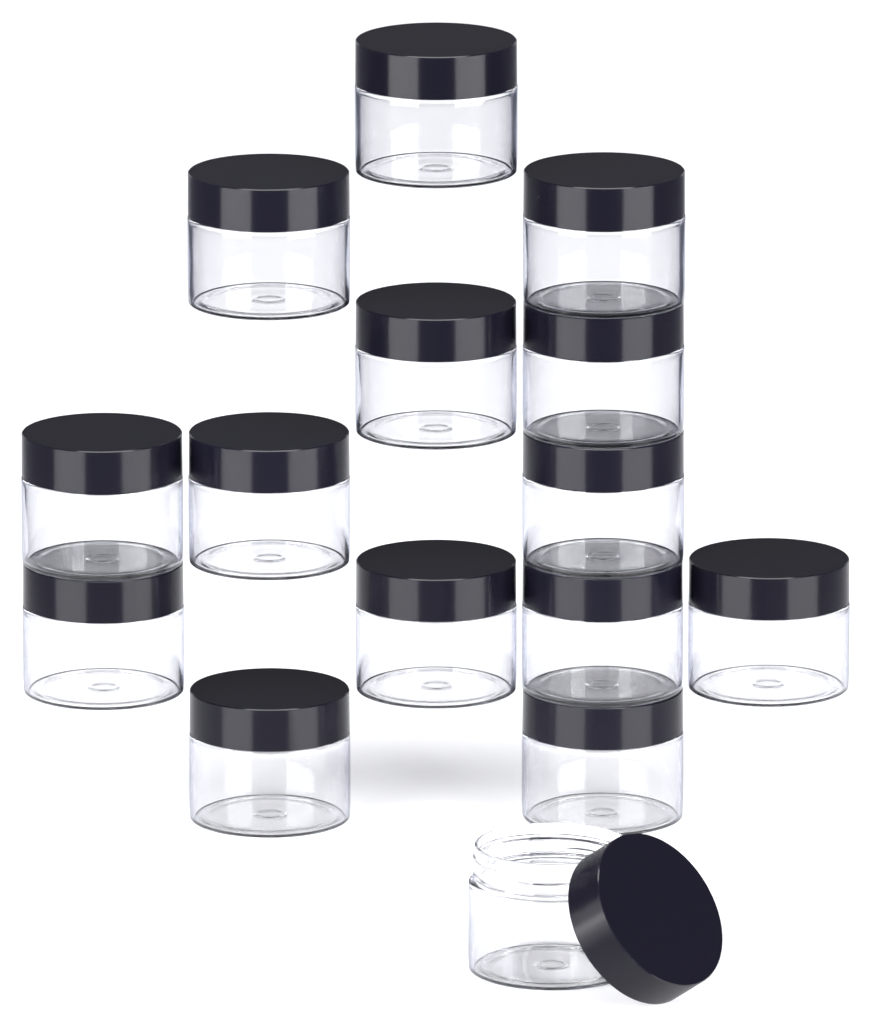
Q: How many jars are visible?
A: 15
